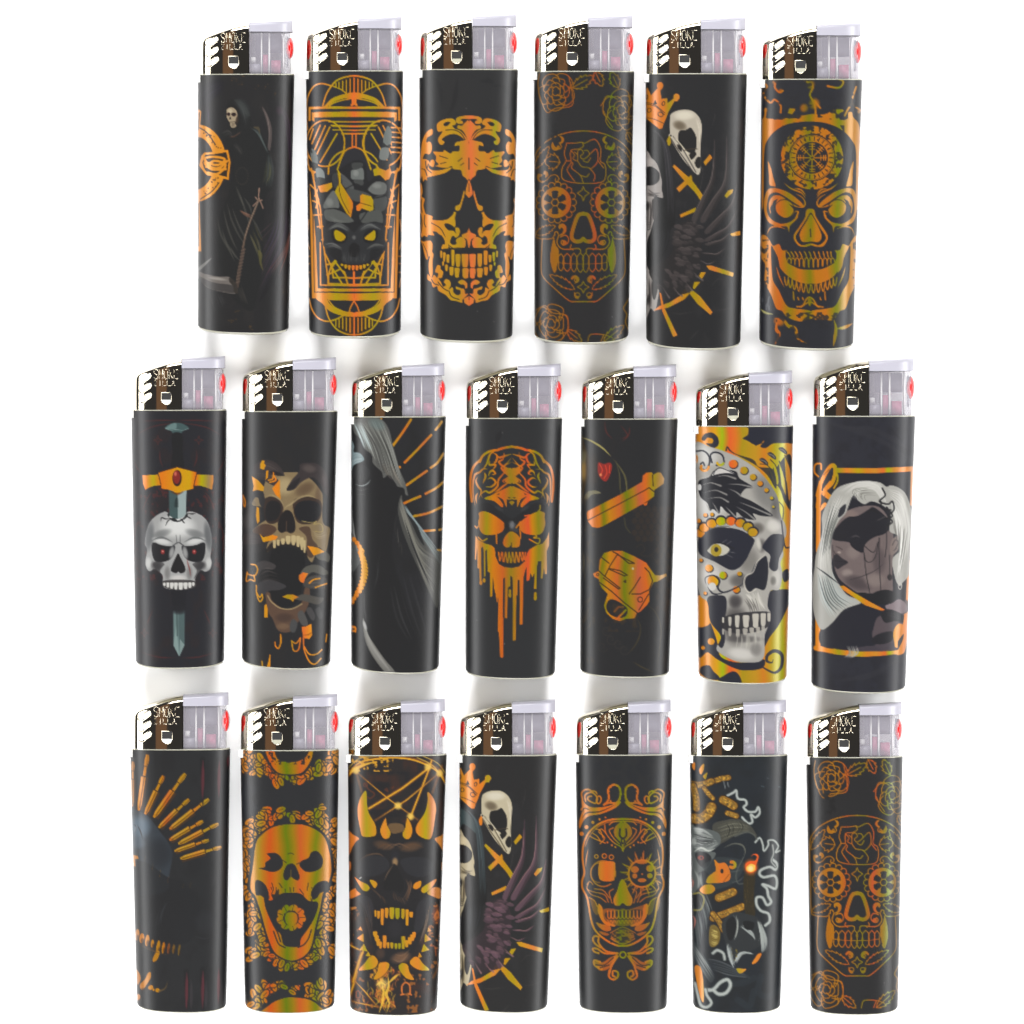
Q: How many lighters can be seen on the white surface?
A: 20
